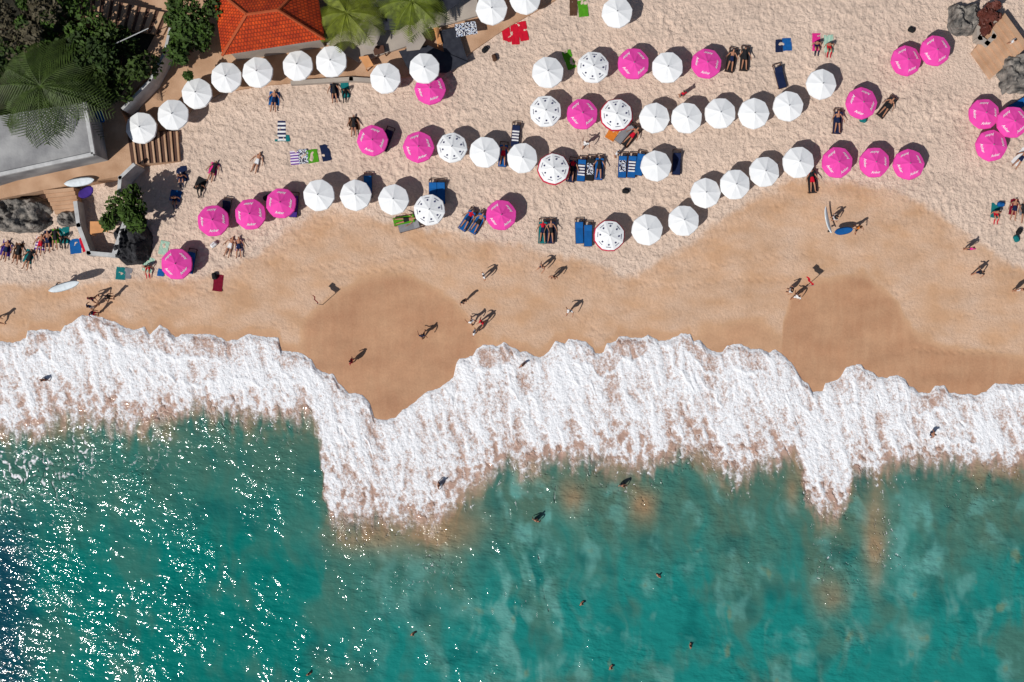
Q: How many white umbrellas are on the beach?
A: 39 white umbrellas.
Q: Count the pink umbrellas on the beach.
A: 20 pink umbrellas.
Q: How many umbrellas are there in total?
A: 59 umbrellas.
